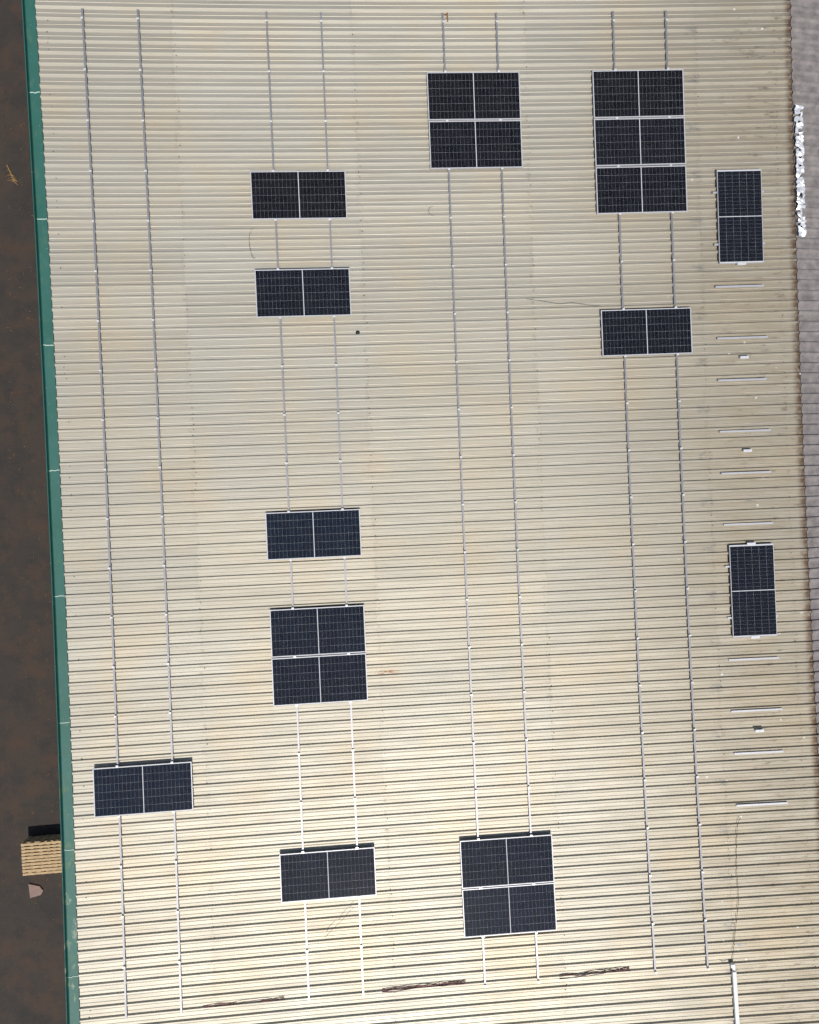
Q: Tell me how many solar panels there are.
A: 17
